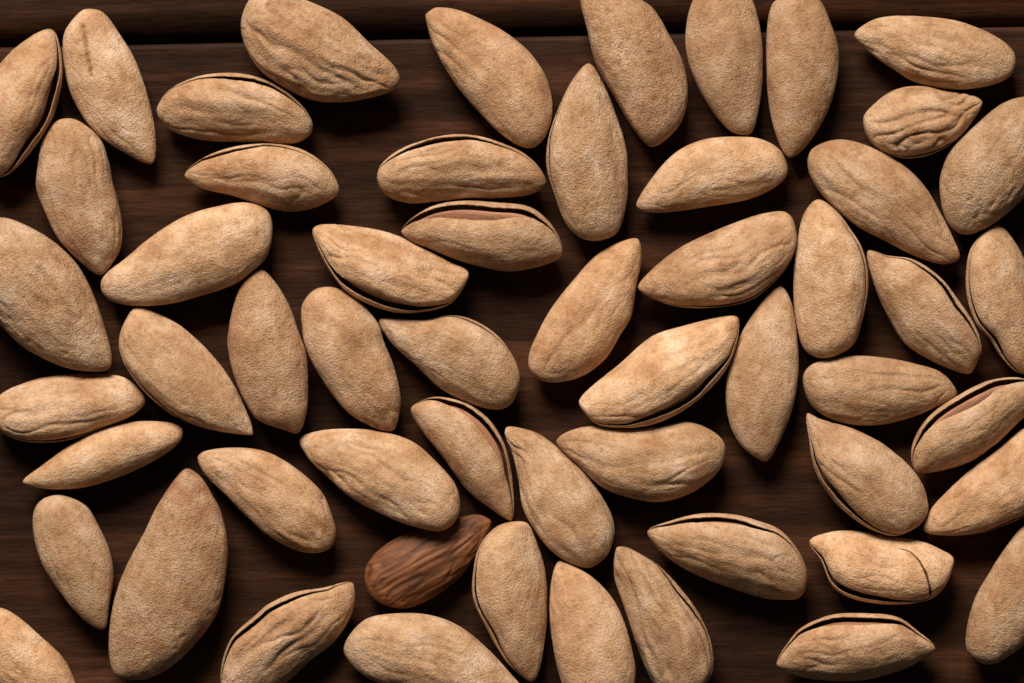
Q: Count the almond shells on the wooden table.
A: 55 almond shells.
